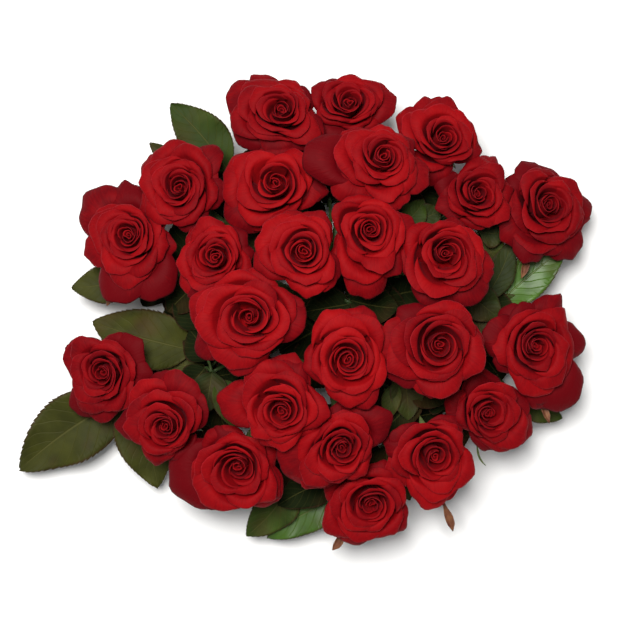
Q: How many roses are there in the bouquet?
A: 25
